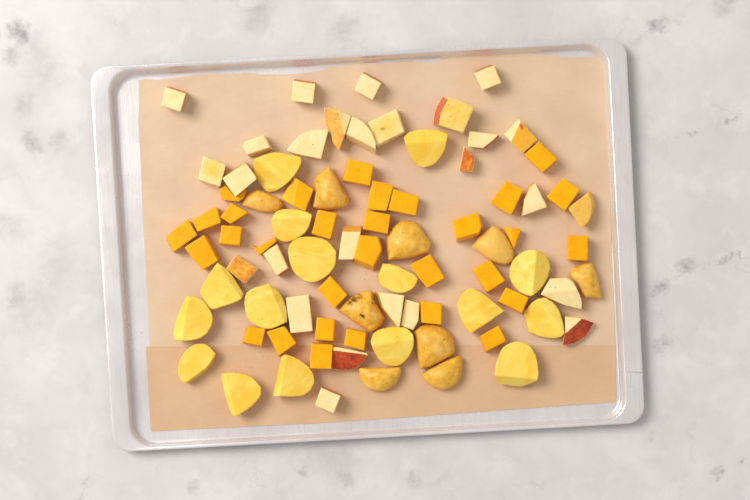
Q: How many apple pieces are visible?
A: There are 26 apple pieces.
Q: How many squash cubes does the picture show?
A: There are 31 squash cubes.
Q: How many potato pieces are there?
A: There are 26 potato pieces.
